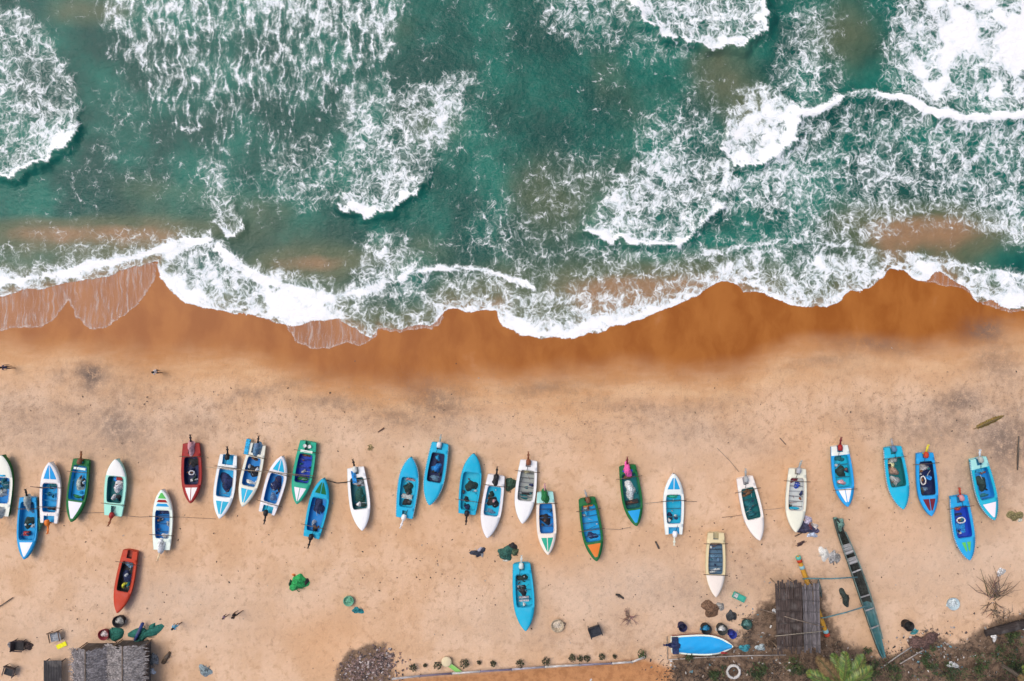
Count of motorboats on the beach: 33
